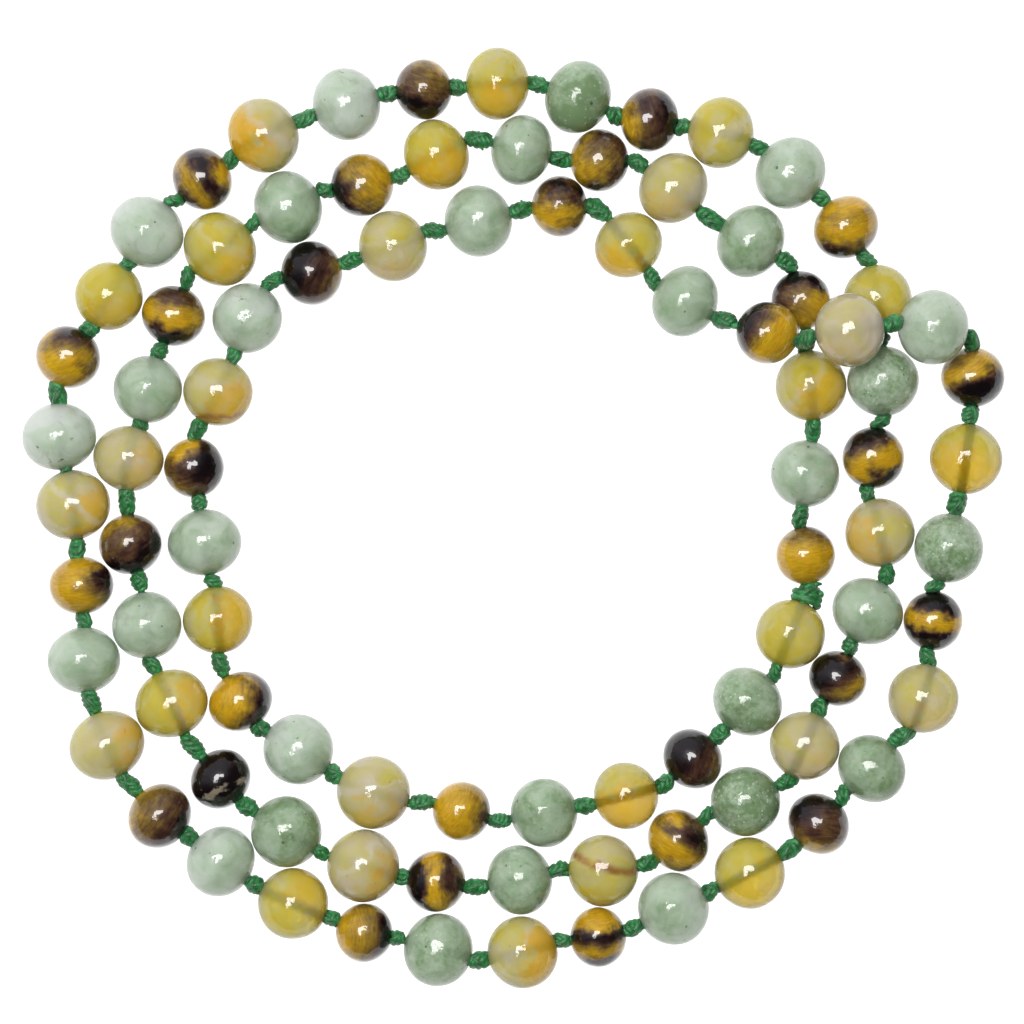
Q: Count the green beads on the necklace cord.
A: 30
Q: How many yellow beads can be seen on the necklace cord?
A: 30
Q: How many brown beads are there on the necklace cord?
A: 30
